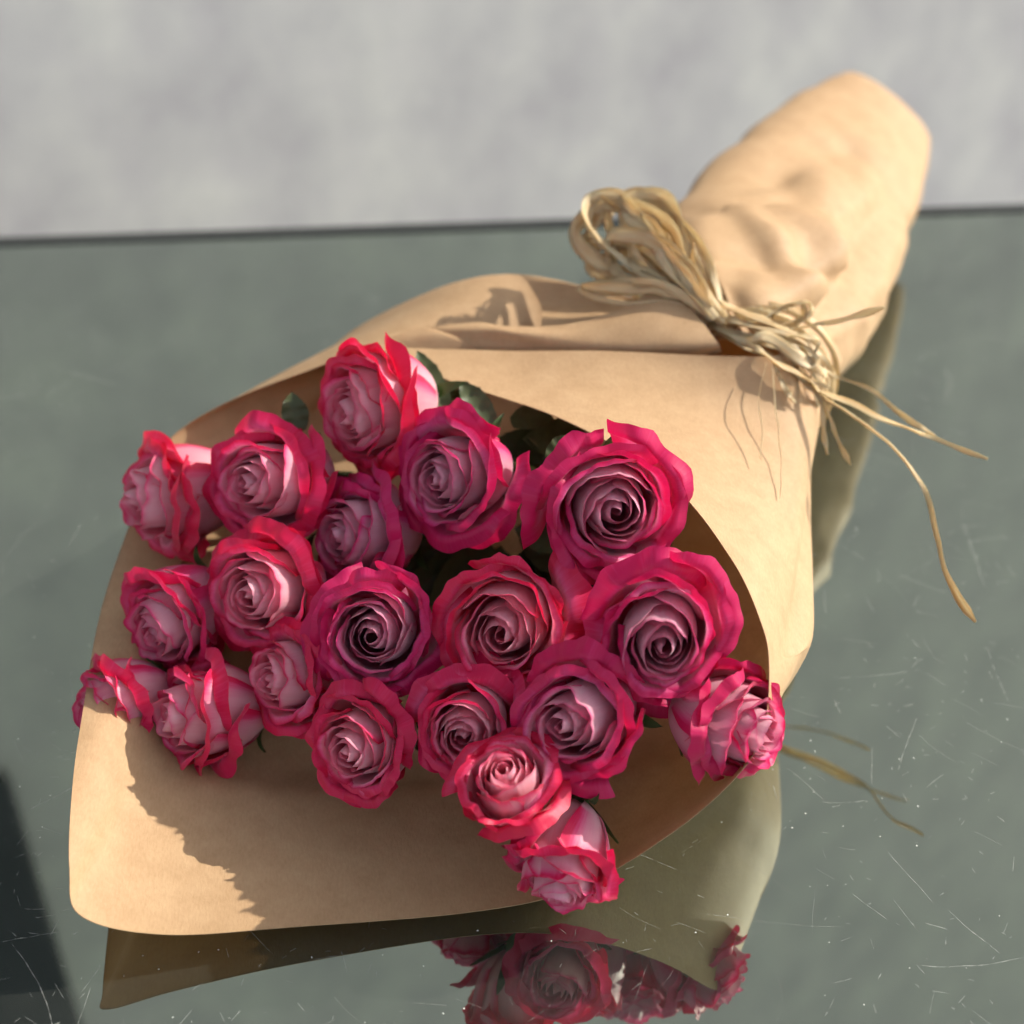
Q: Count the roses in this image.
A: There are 20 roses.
